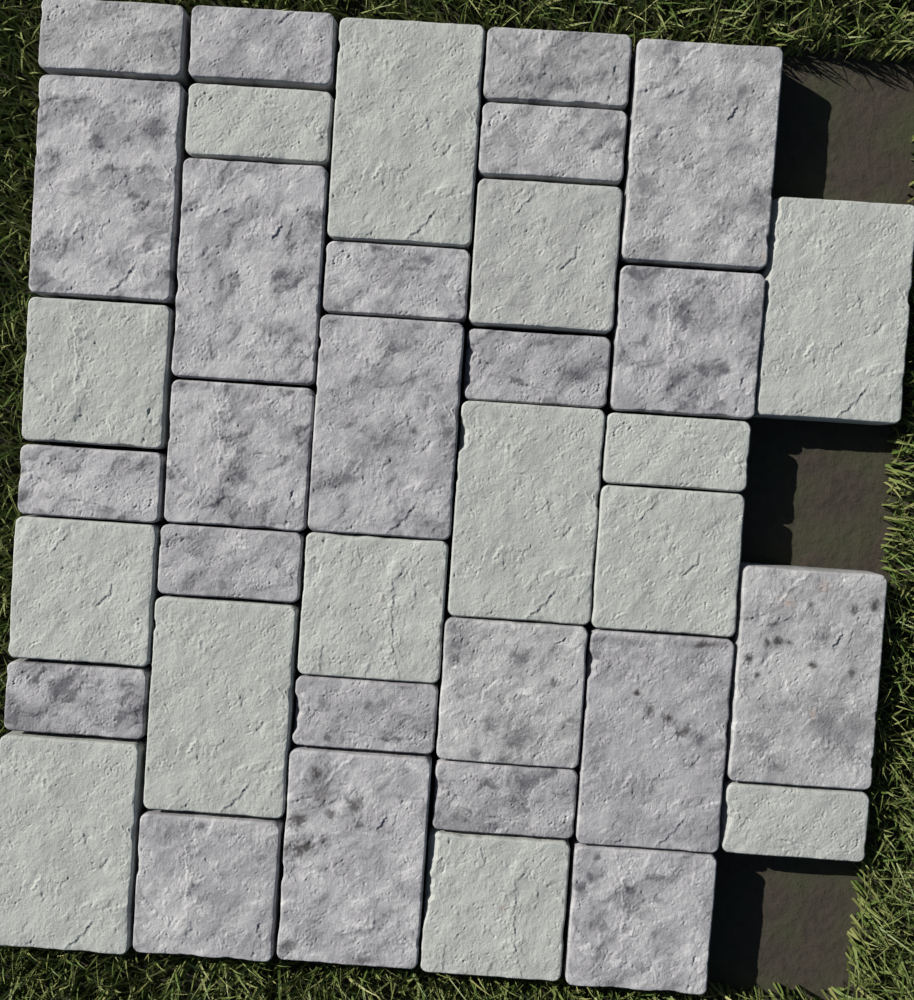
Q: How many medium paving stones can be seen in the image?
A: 11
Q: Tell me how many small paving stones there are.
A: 14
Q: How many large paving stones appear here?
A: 12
